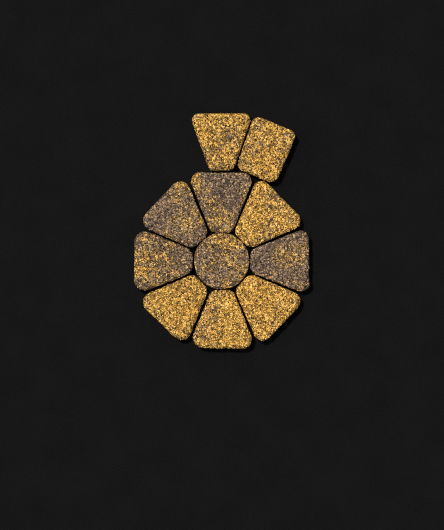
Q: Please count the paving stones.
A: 11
